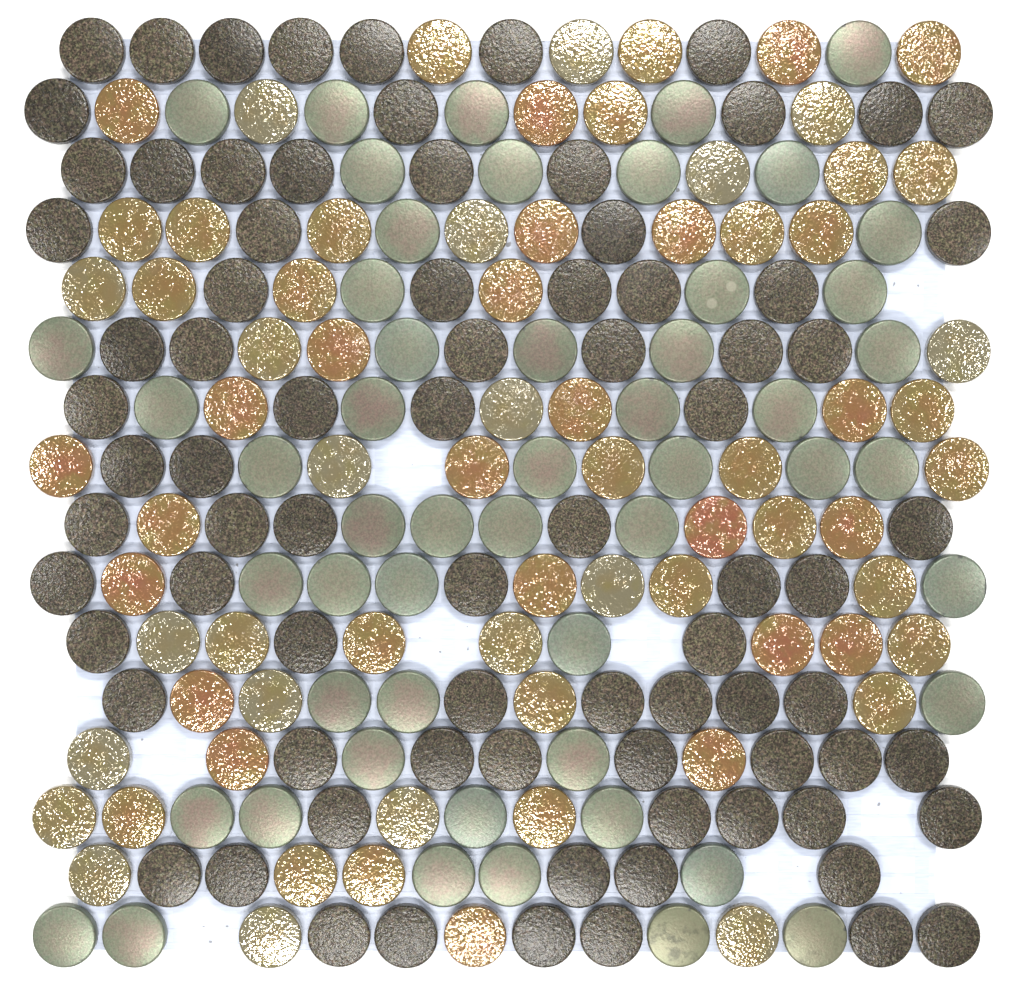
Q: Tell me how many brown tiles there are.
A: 81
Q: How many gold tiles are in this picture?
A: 72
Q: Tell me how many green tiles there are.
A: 53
